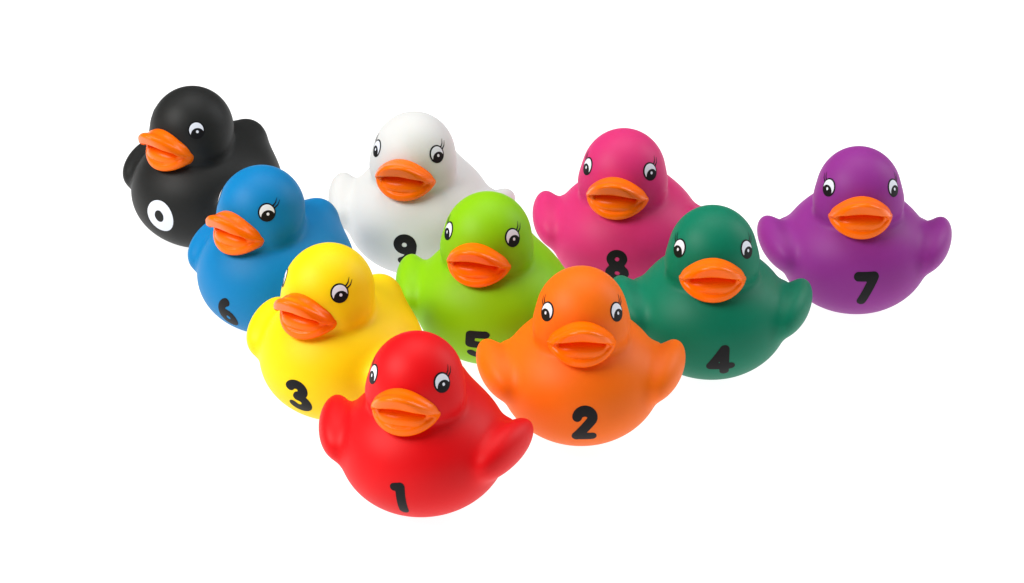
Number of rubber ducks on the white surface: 10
